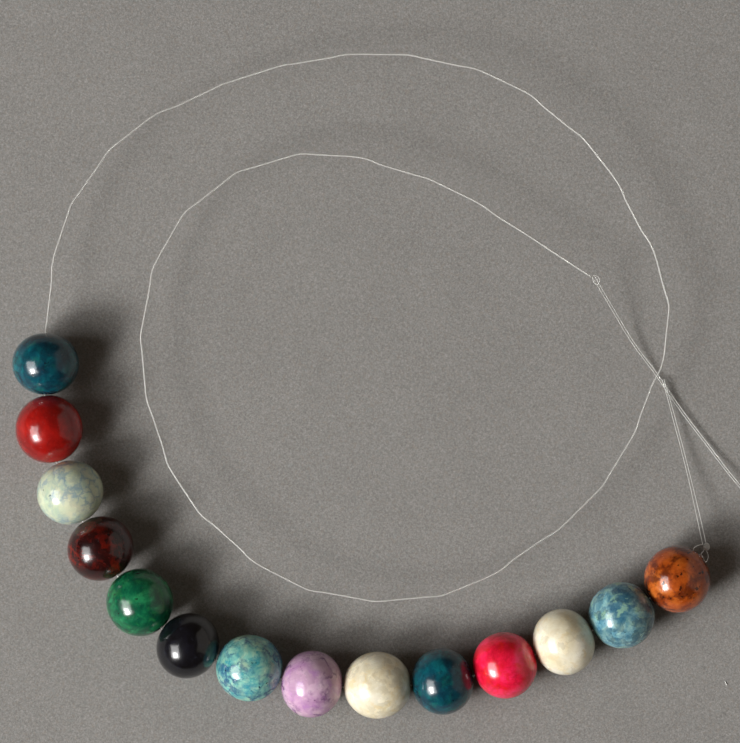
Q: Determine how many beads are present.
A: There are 14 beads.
